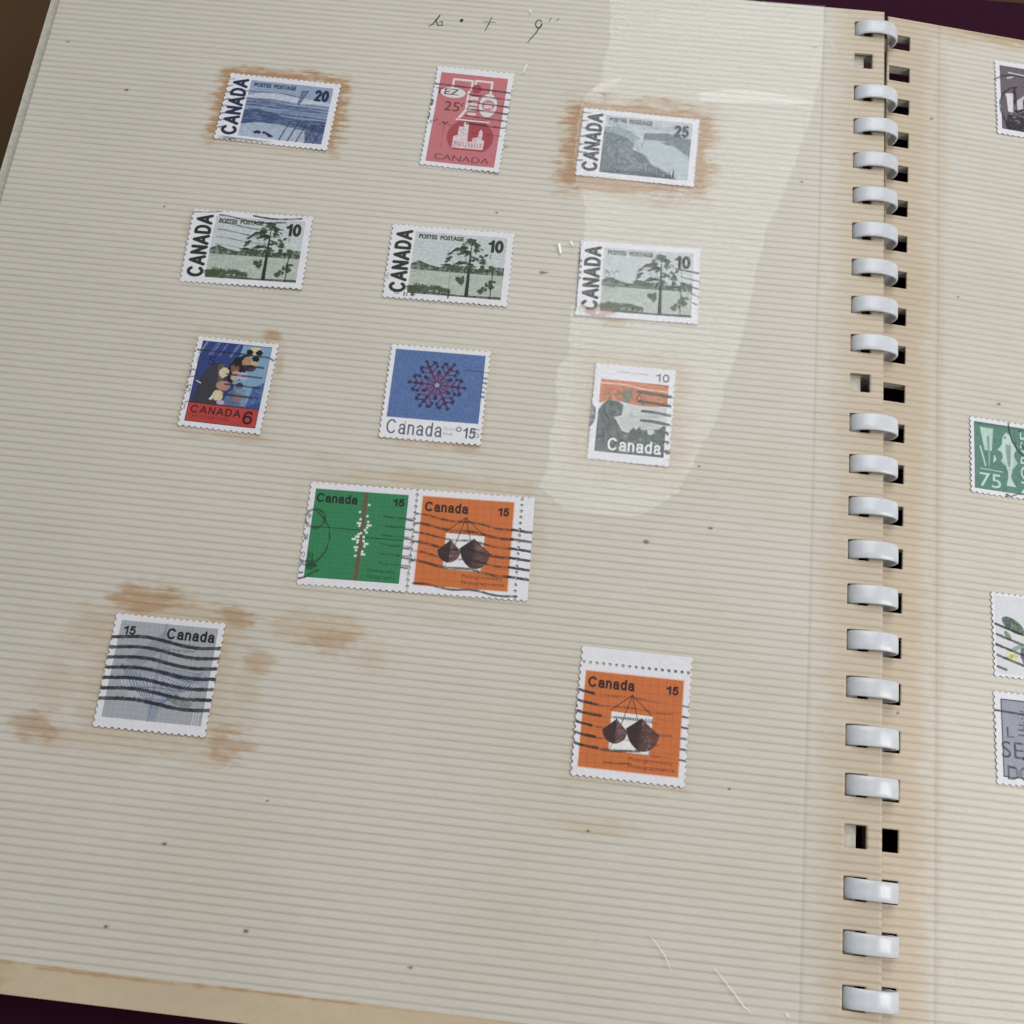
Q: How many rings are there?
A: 21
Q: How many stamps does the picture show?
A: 17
